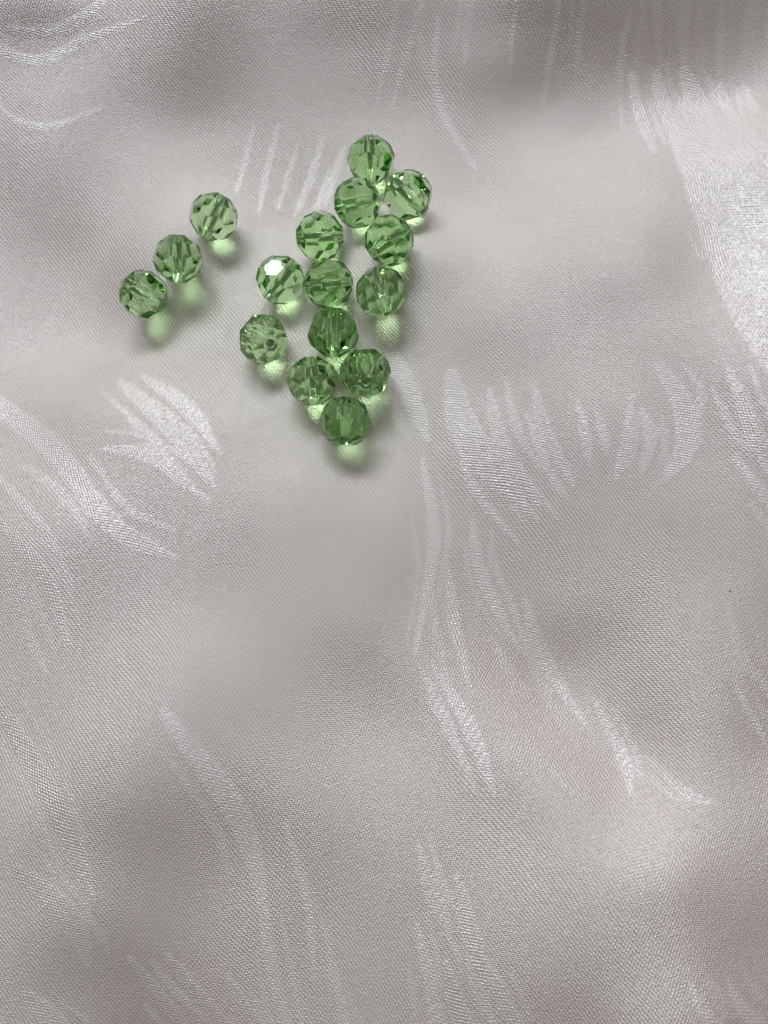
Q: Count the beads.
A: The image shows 16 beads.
